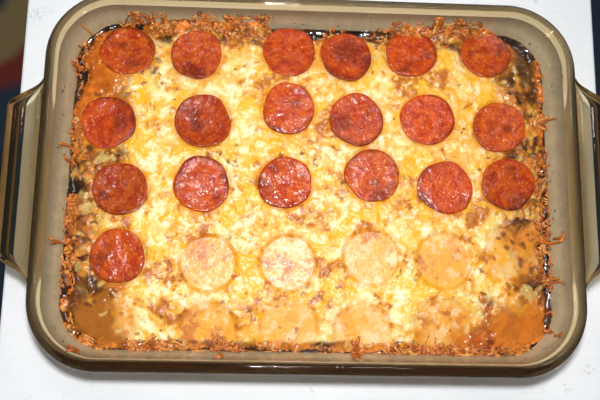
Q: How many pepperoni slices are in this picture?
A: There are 19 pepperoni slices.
